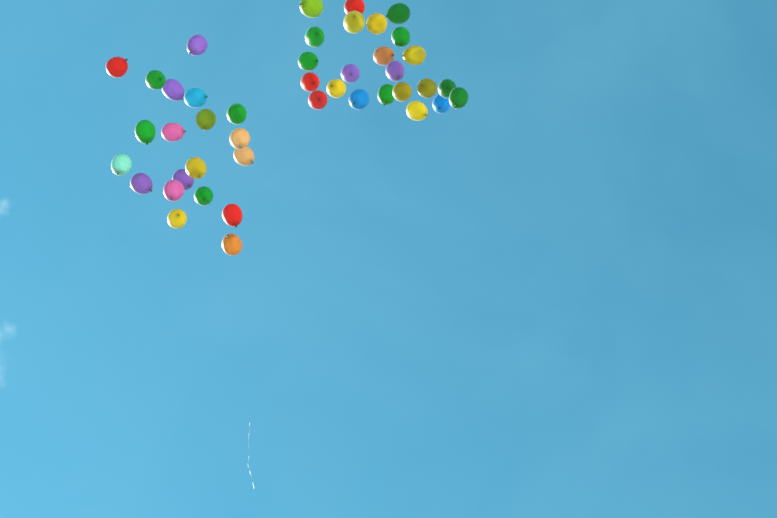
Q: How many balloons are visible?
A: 43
